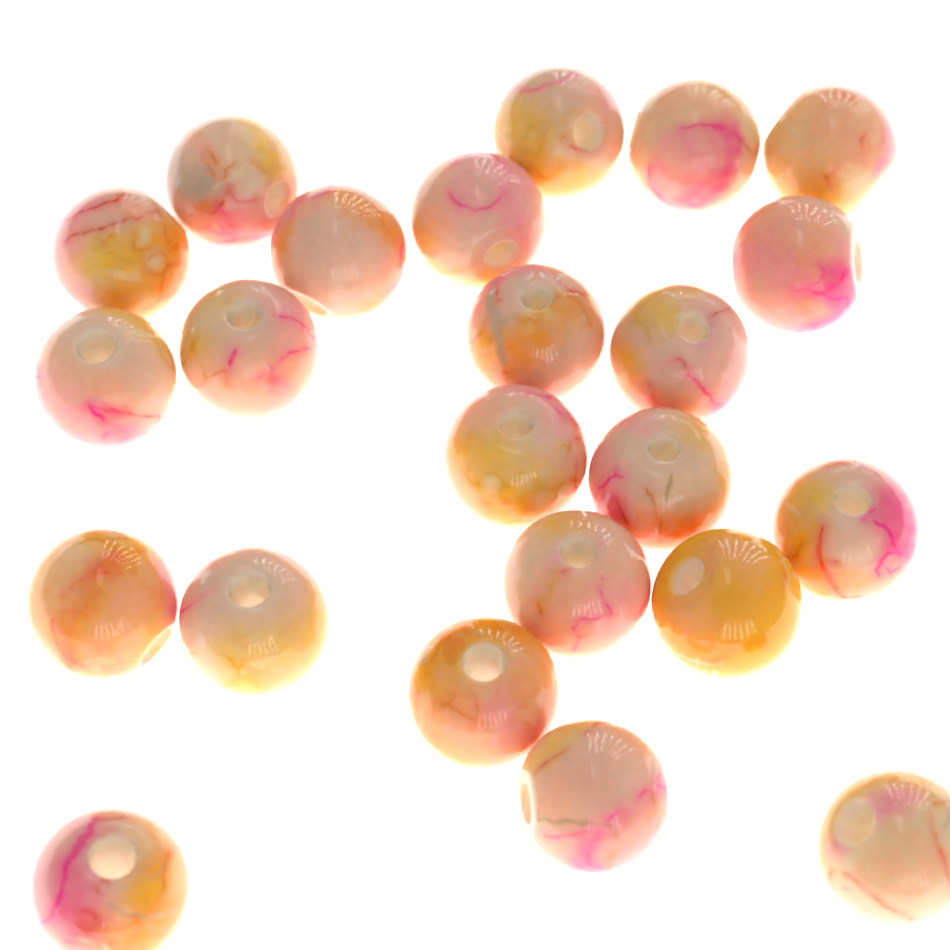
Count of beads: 23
